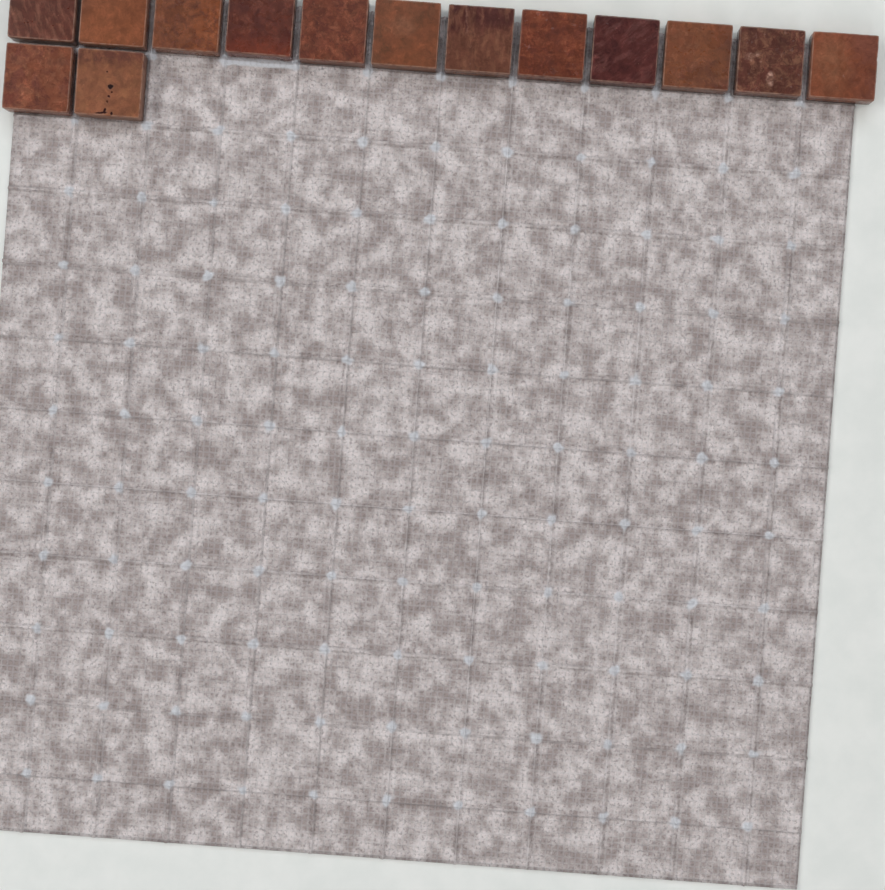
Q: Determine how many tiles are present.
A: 14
